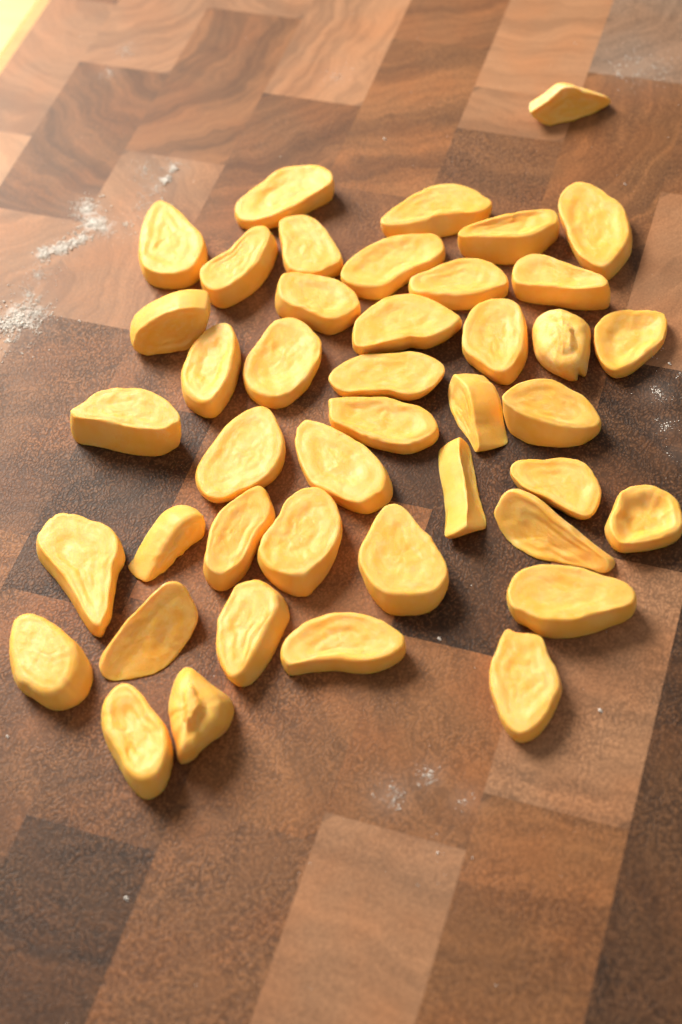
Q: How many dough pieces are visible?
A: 43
